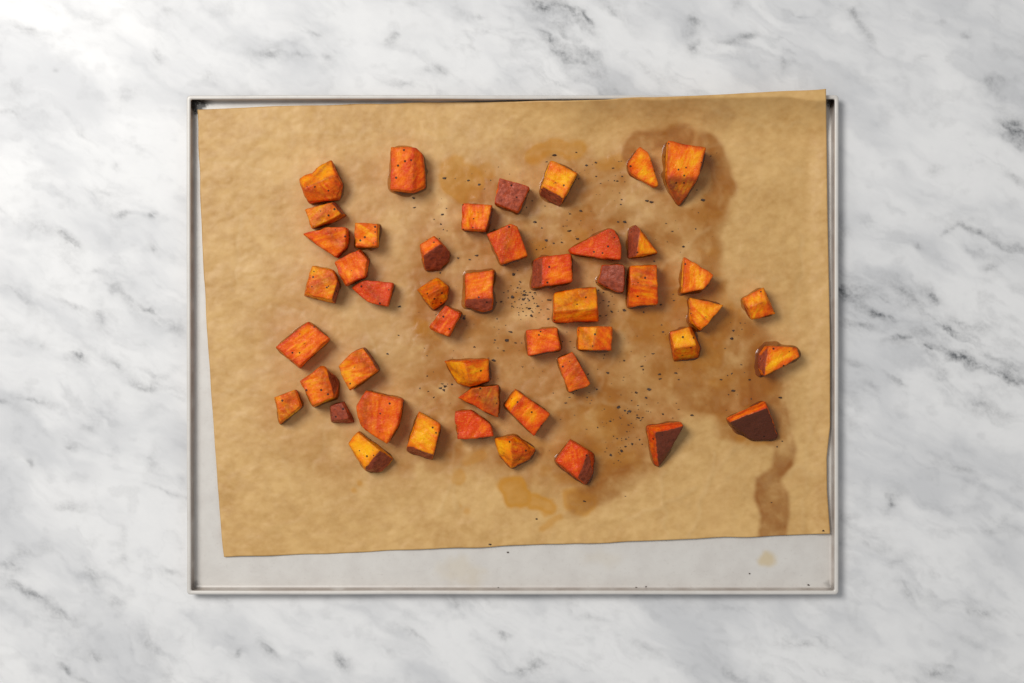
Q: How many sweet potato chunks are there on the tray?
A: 48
